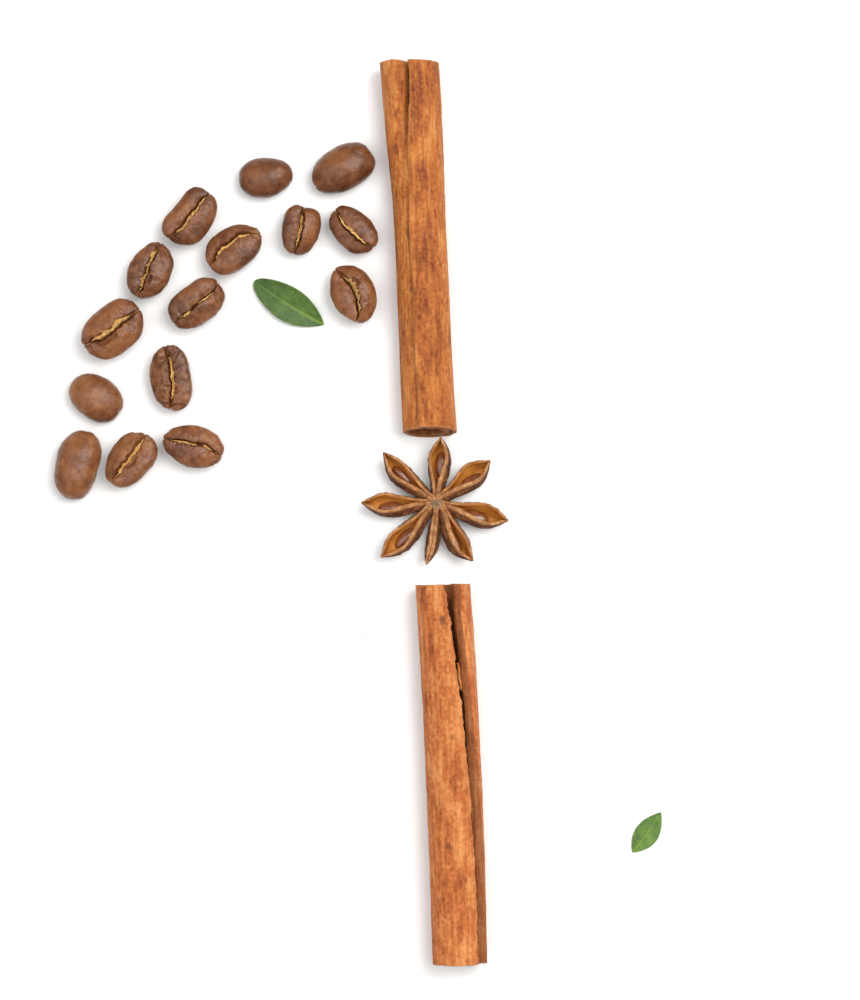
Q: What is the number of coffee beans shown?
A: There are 15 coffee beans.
